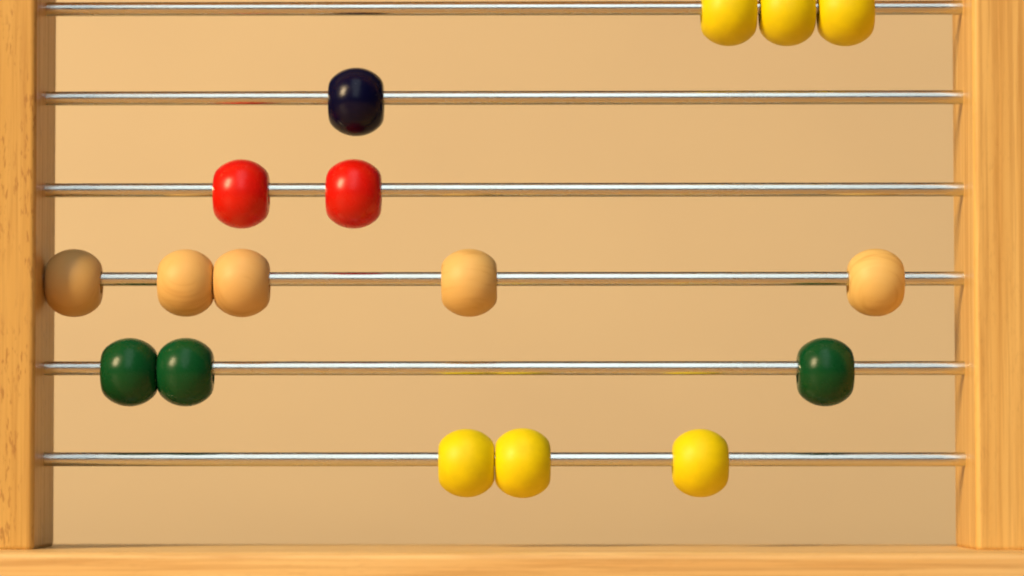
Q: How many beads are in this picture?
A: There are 17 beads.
